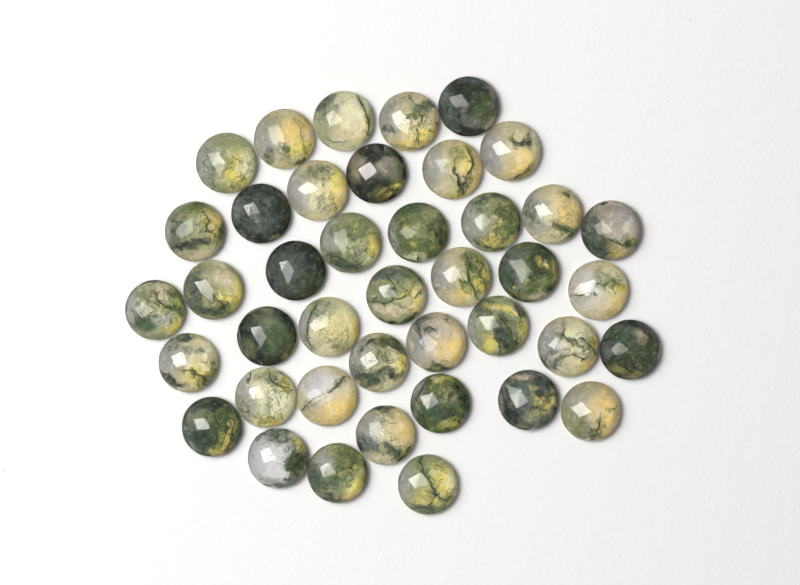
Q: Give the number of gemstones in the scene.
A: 41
